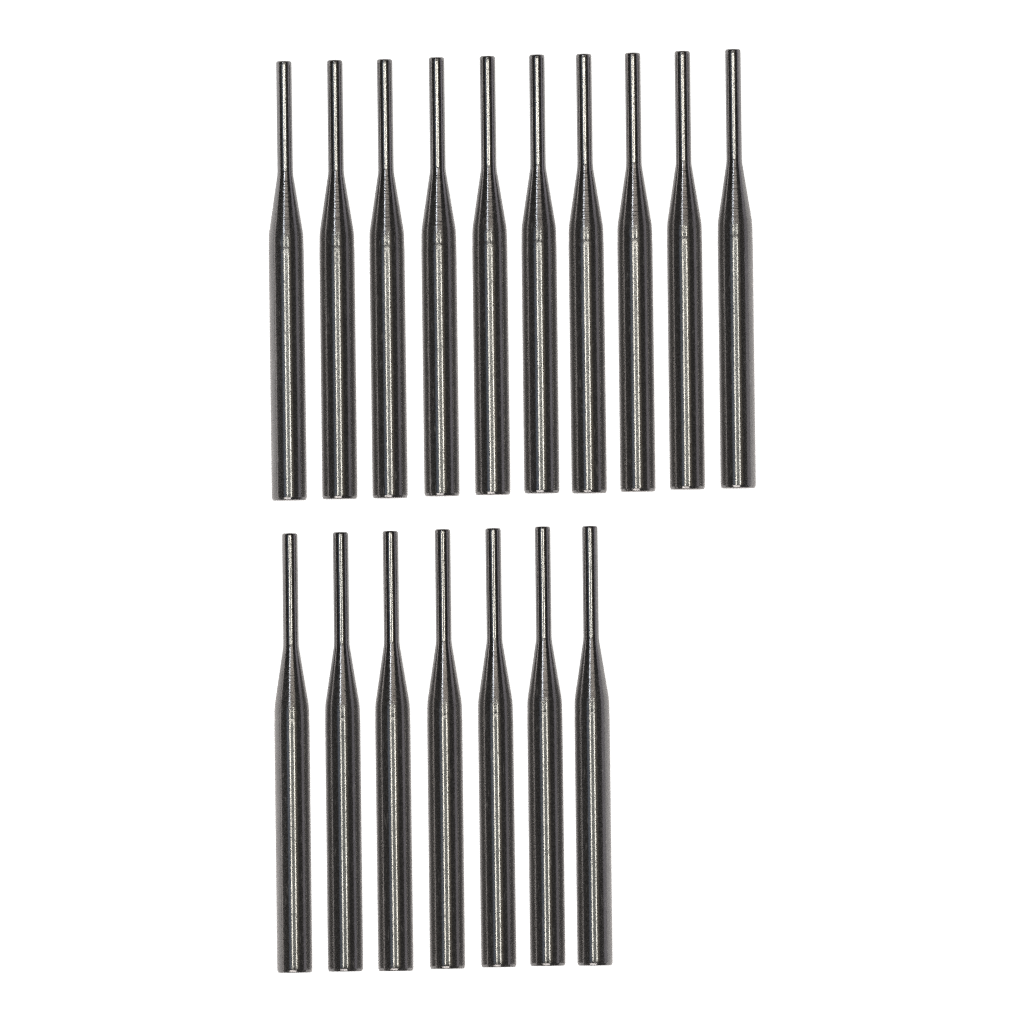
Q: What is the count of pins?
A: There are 17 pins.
